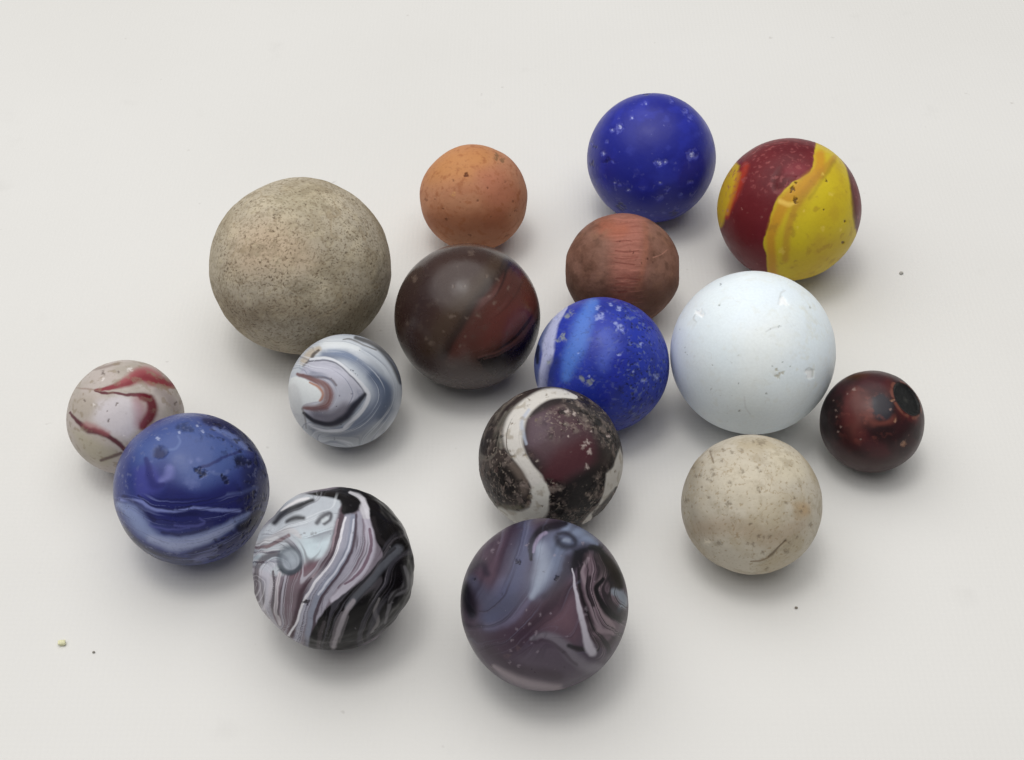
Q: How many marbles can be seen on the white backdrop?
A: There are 16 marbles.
